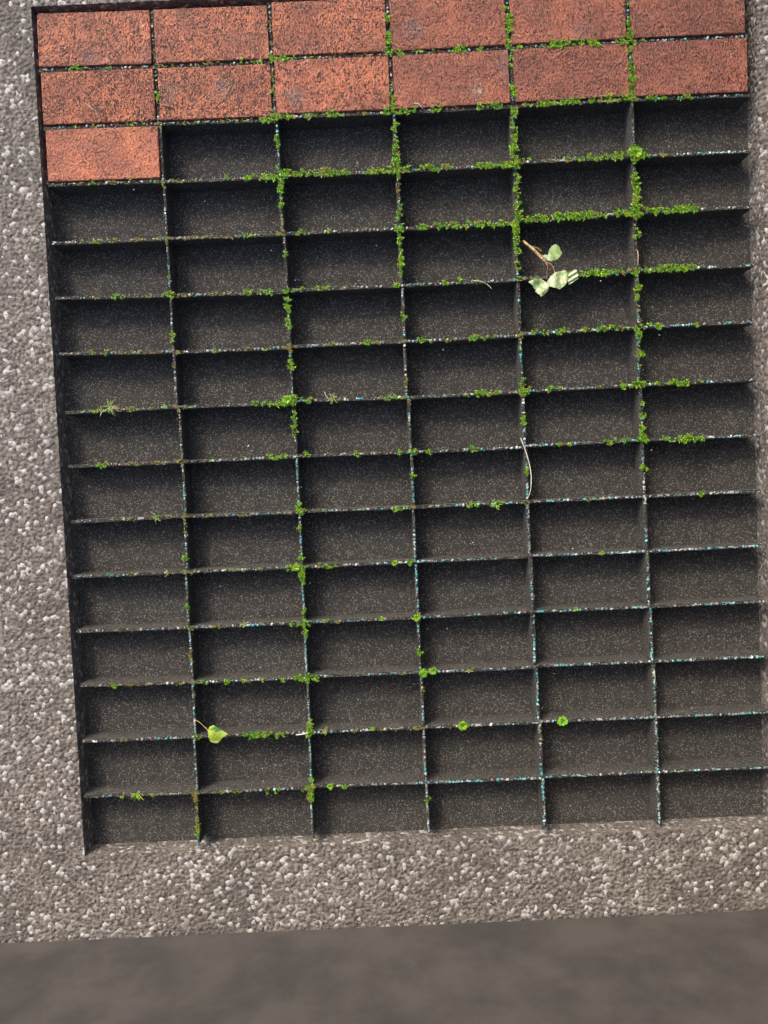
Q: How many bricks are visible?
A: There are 13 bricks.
